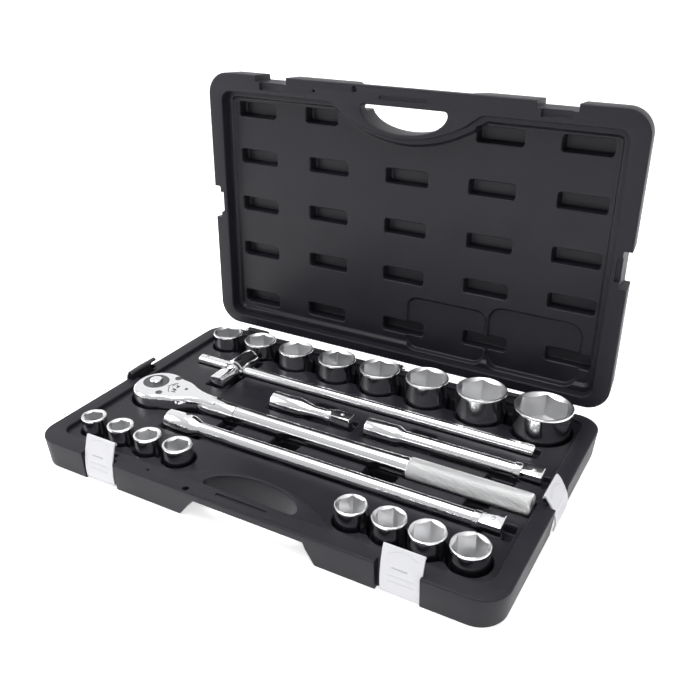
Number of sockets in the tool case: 16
